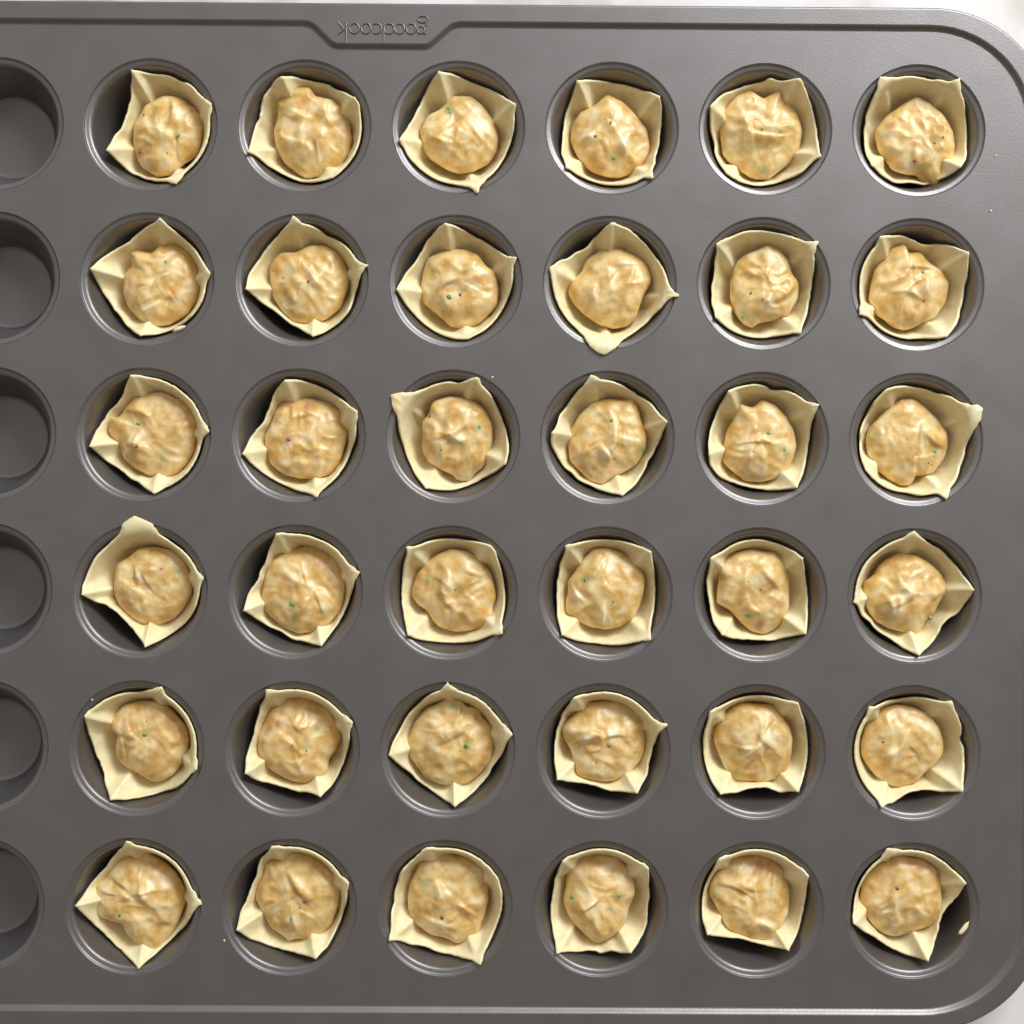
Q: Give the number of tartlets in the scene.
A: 36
